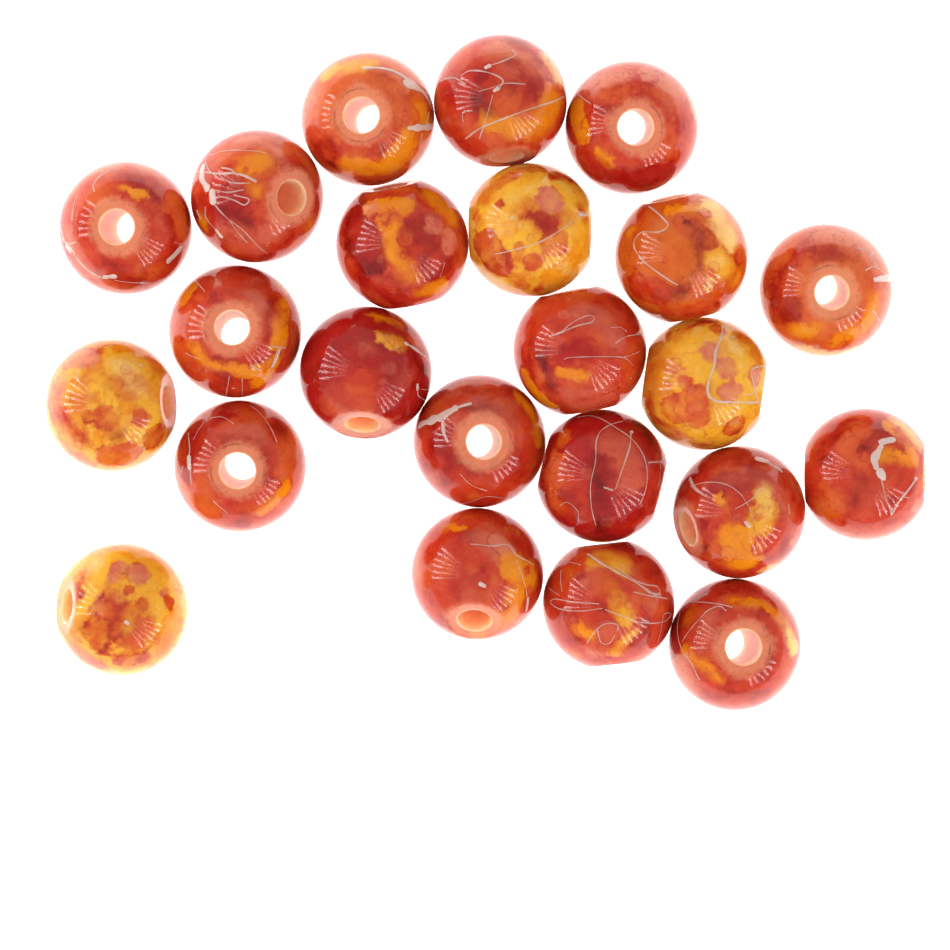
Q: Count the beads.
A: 23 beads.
